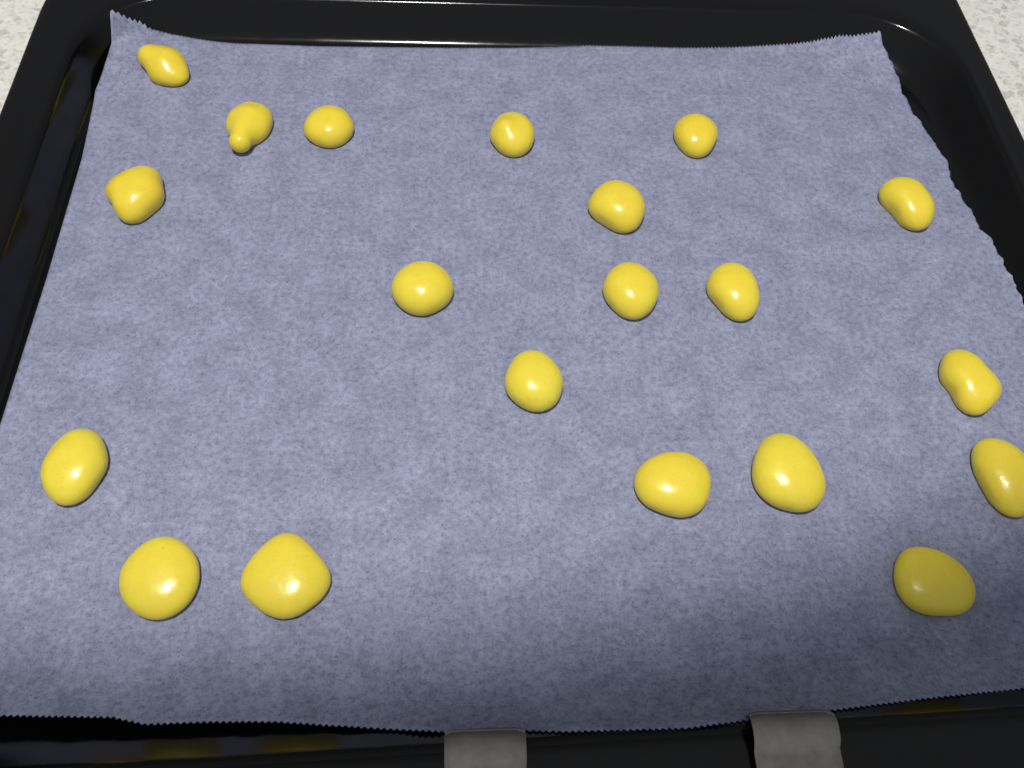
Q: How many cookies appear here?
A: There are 20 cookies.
